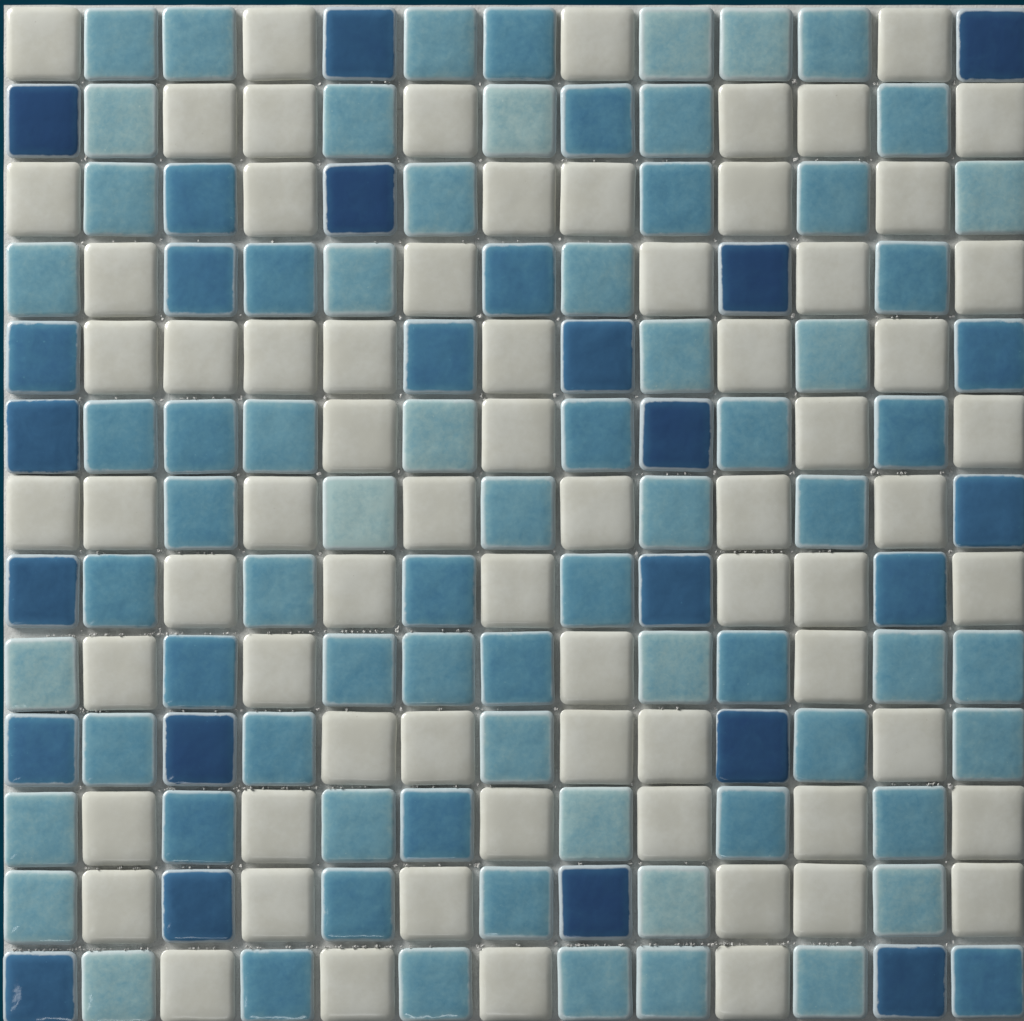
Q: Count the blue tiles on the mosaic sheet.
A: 99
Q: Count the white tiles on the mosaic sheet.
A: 70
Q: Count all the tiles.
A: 169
